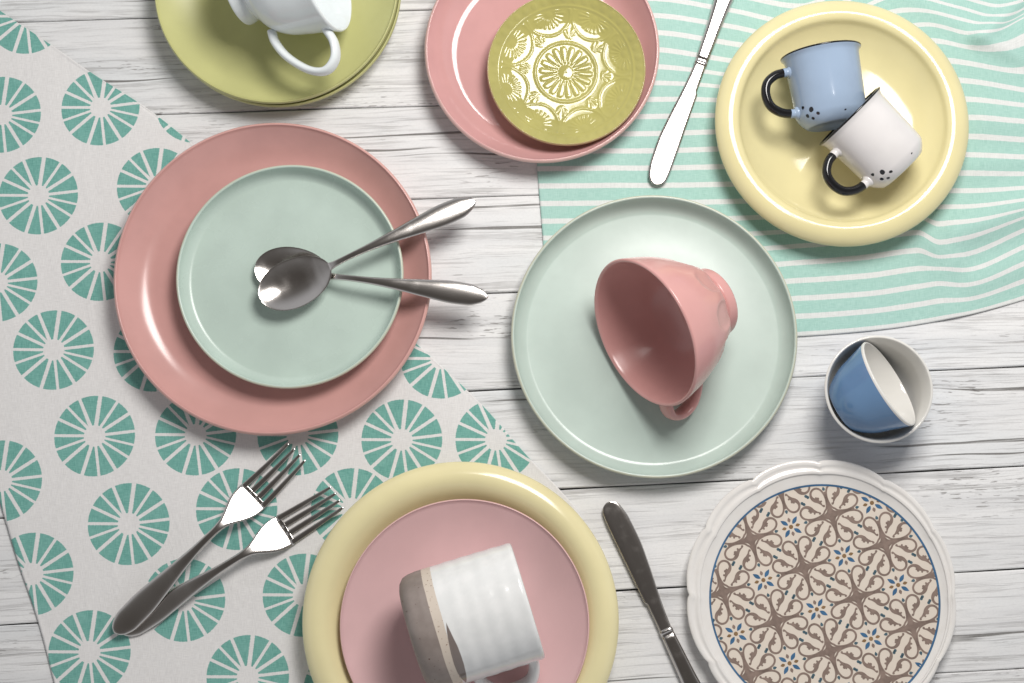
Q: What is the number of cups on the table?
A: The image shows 7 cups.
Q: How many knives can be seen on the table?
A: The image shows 2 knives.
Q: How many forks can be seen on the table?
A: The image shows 2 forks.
